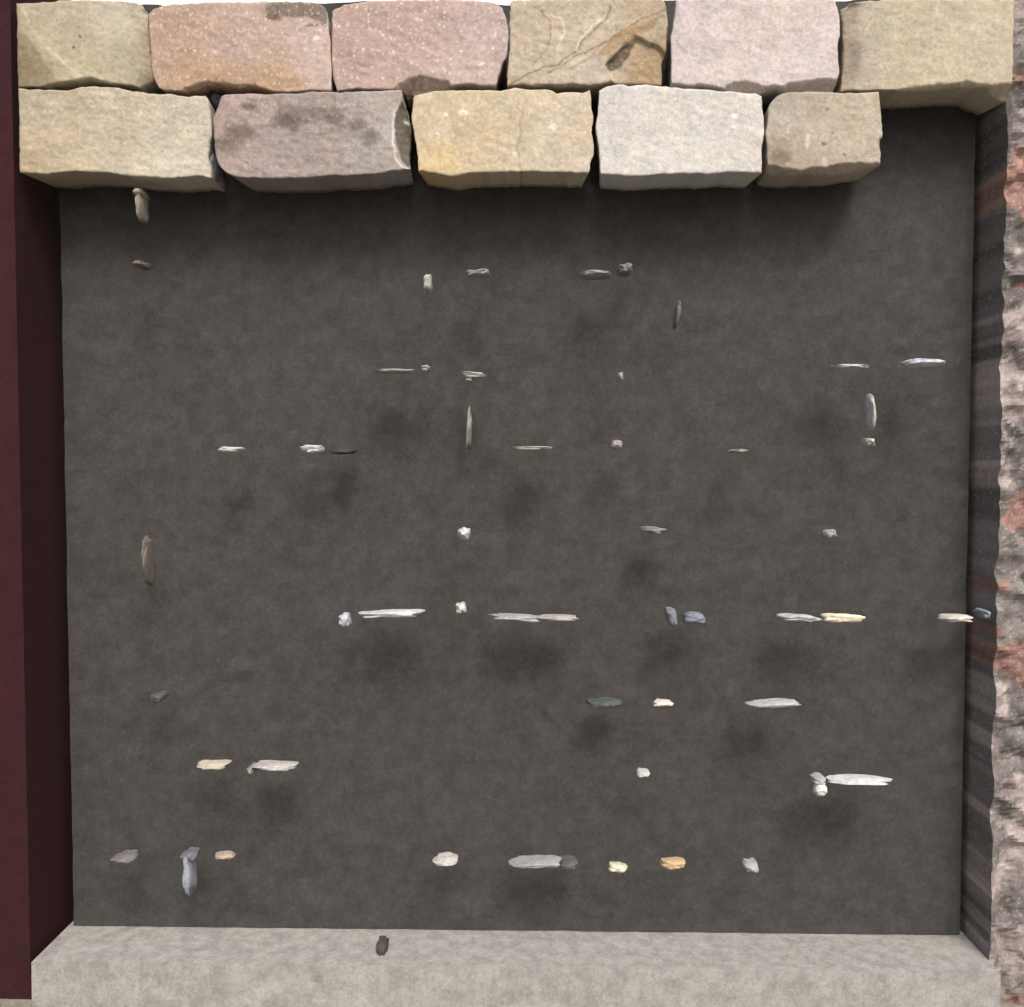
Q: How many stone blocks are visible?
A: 11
